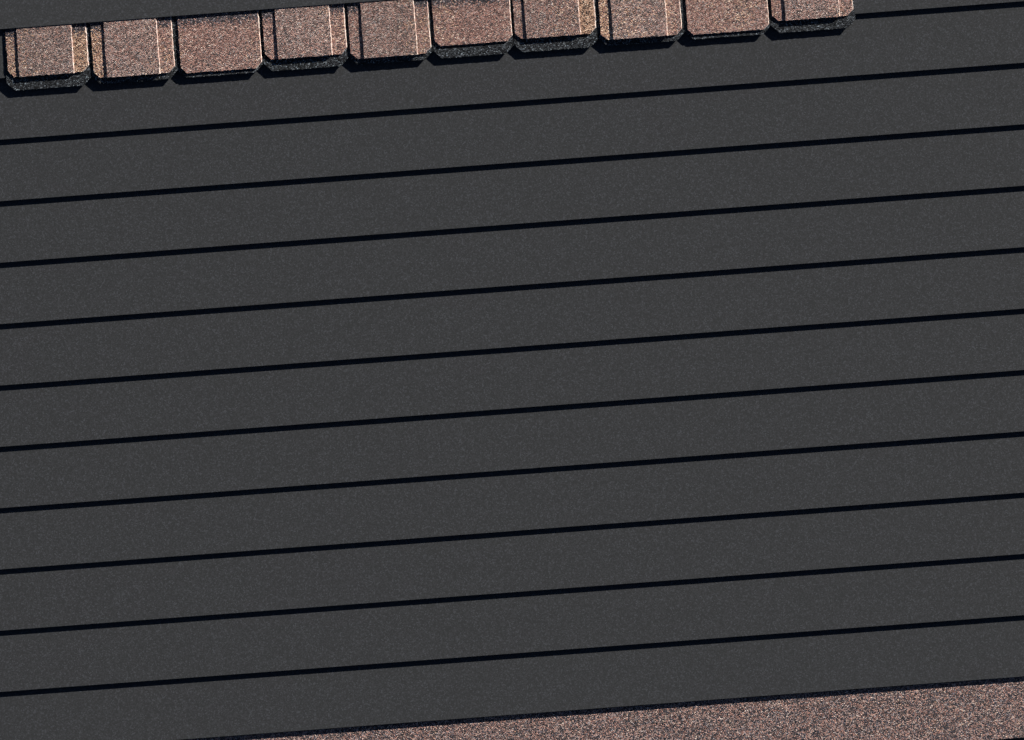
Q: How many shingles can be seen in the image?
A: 10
